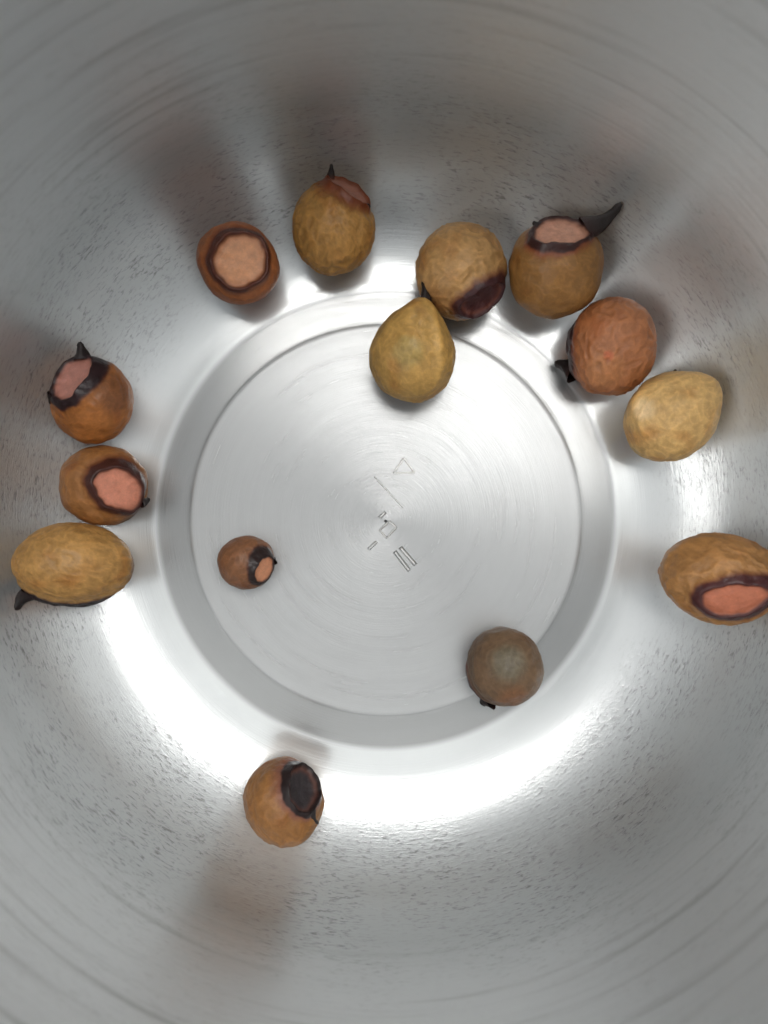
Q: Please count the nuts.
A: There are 14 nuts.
